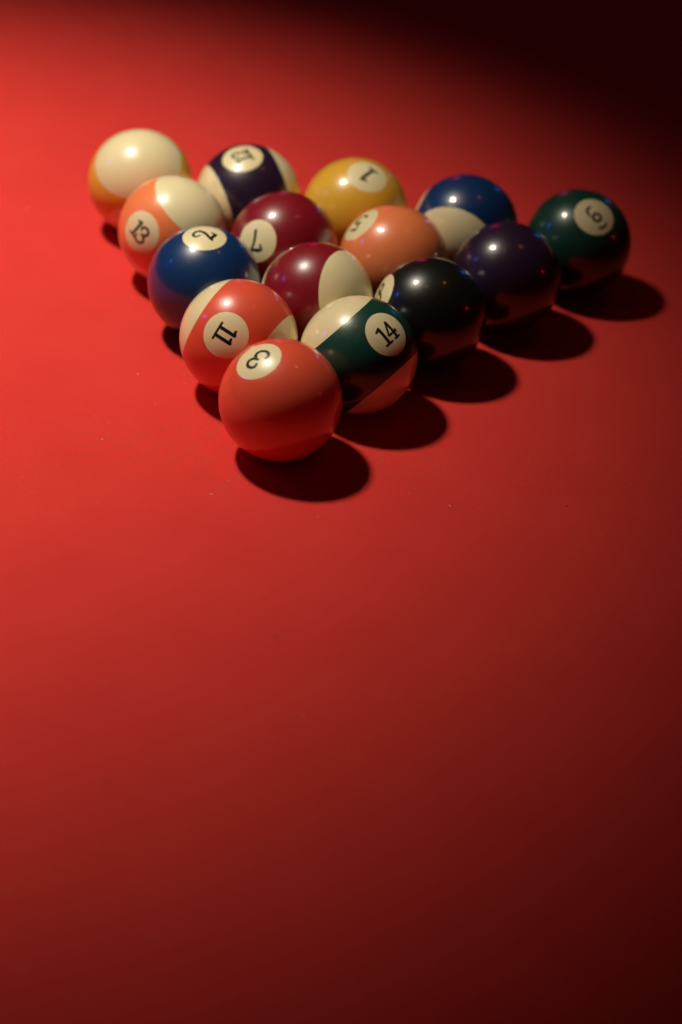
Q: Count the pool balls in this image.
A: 15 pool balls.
